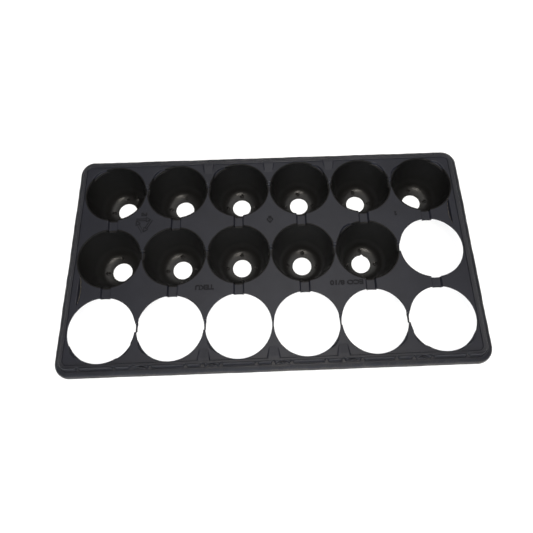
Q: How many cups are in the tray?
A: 11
